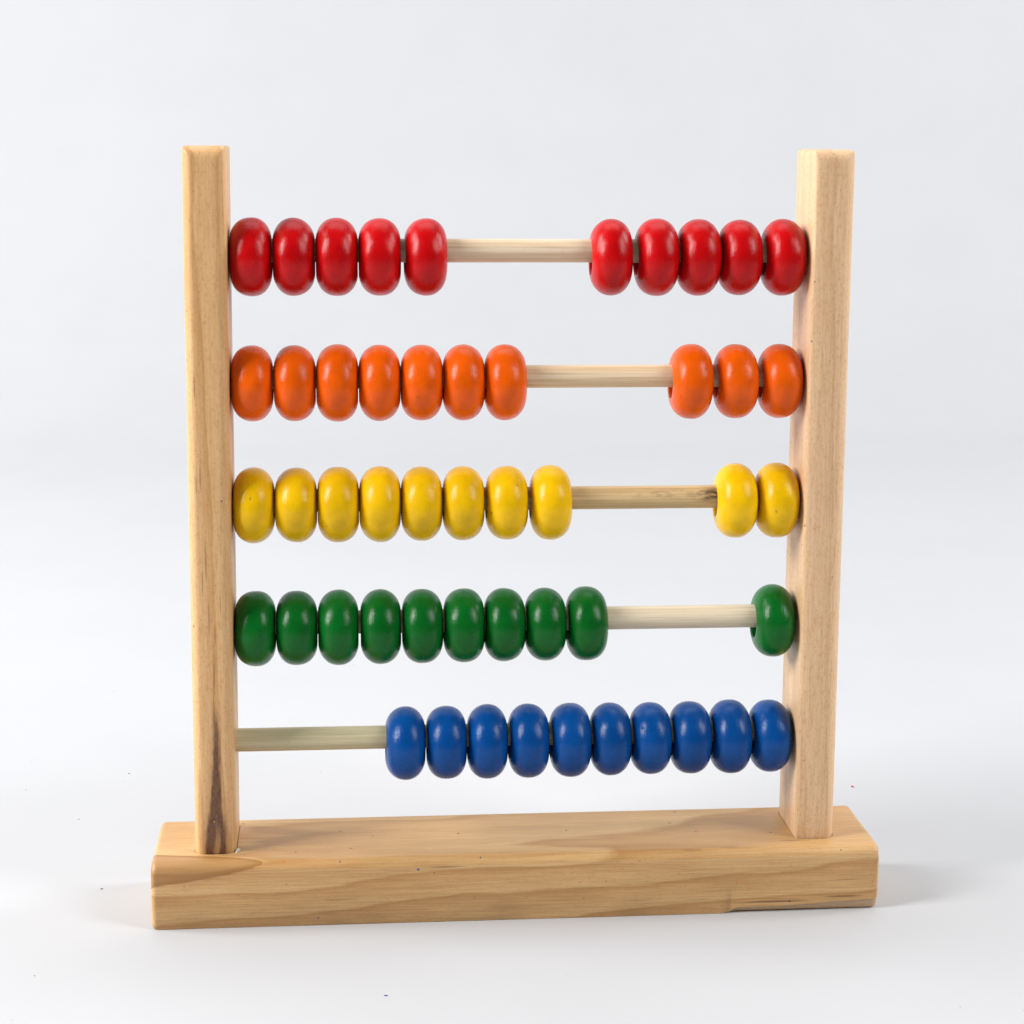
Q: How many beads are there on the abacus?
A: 50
